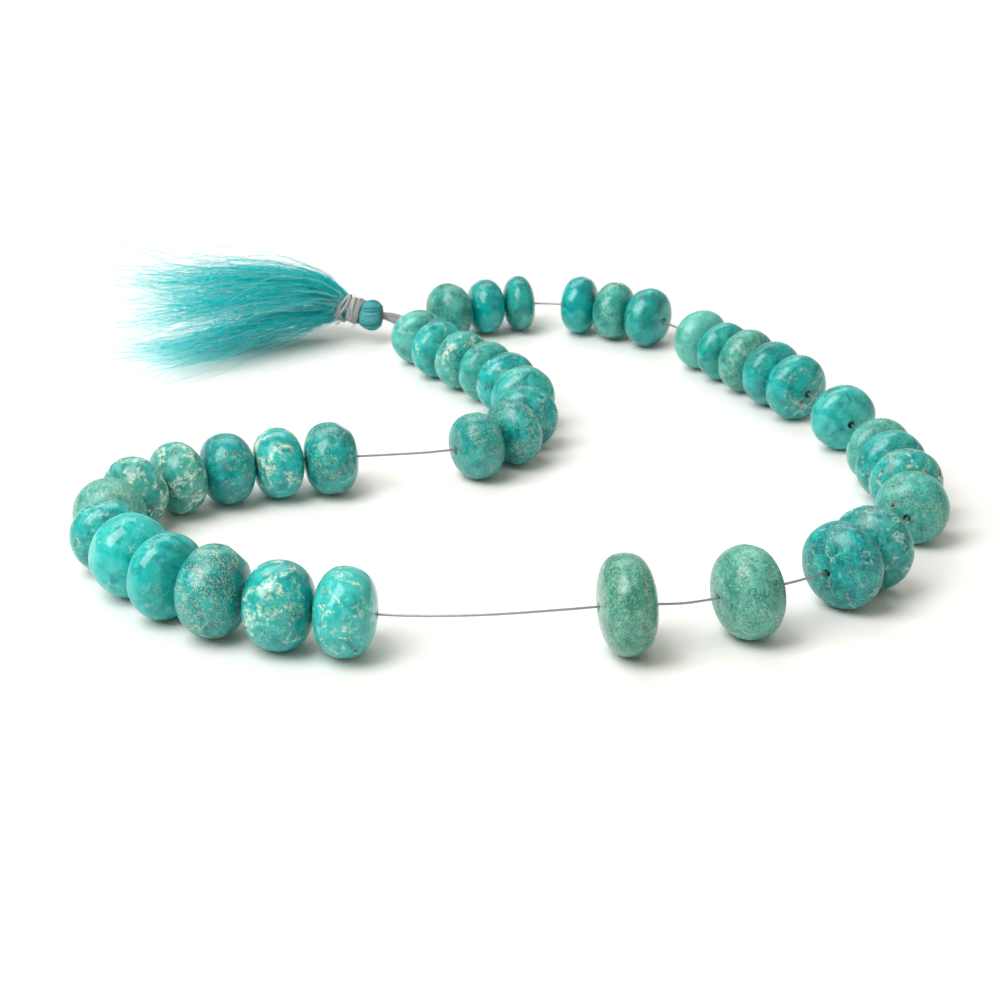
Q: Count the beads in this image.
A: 41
